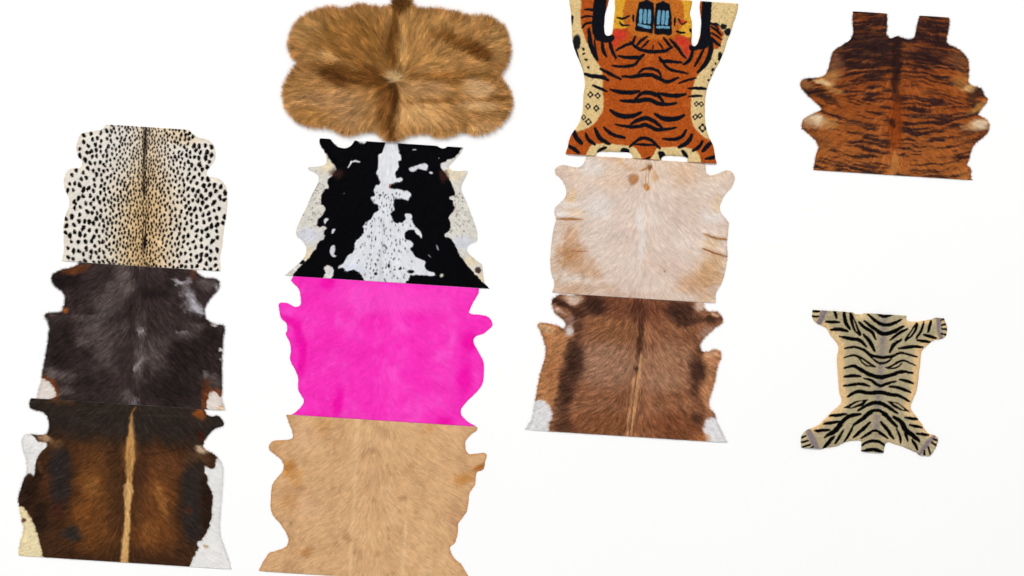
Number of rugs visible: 12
